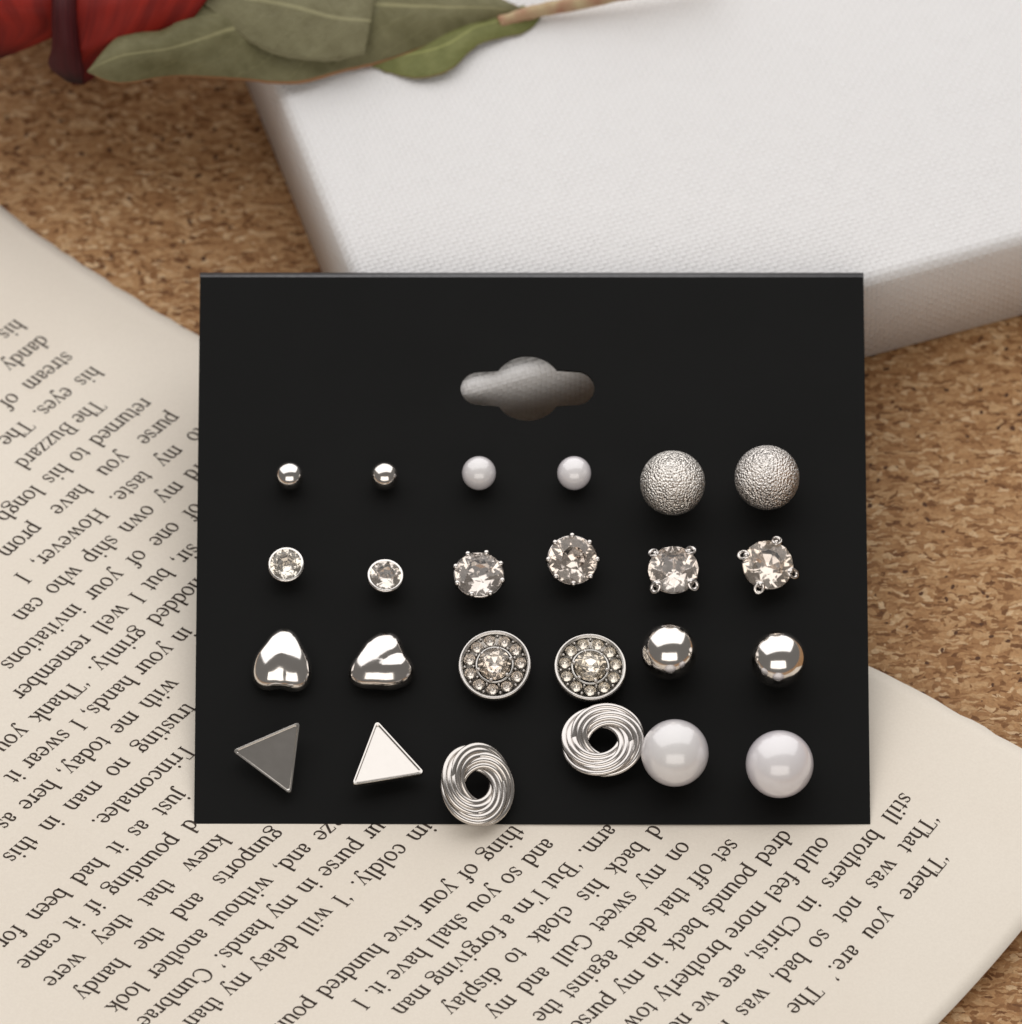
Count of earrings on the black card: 24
